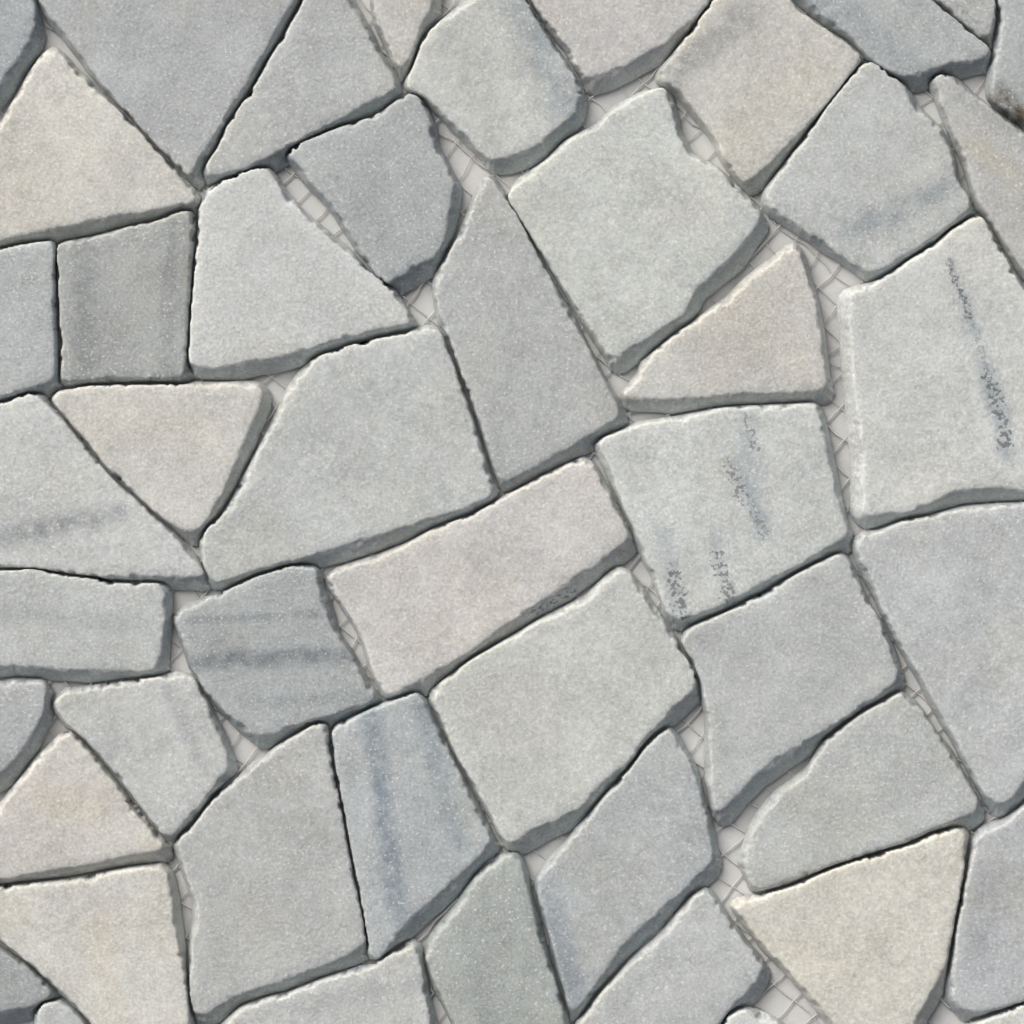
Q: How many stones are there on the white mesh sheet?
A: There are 48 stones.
